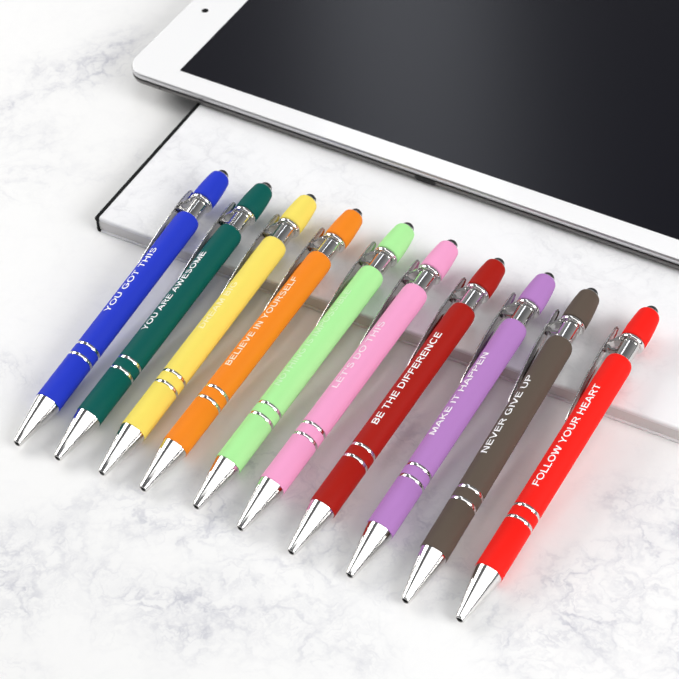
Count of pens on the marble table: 10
